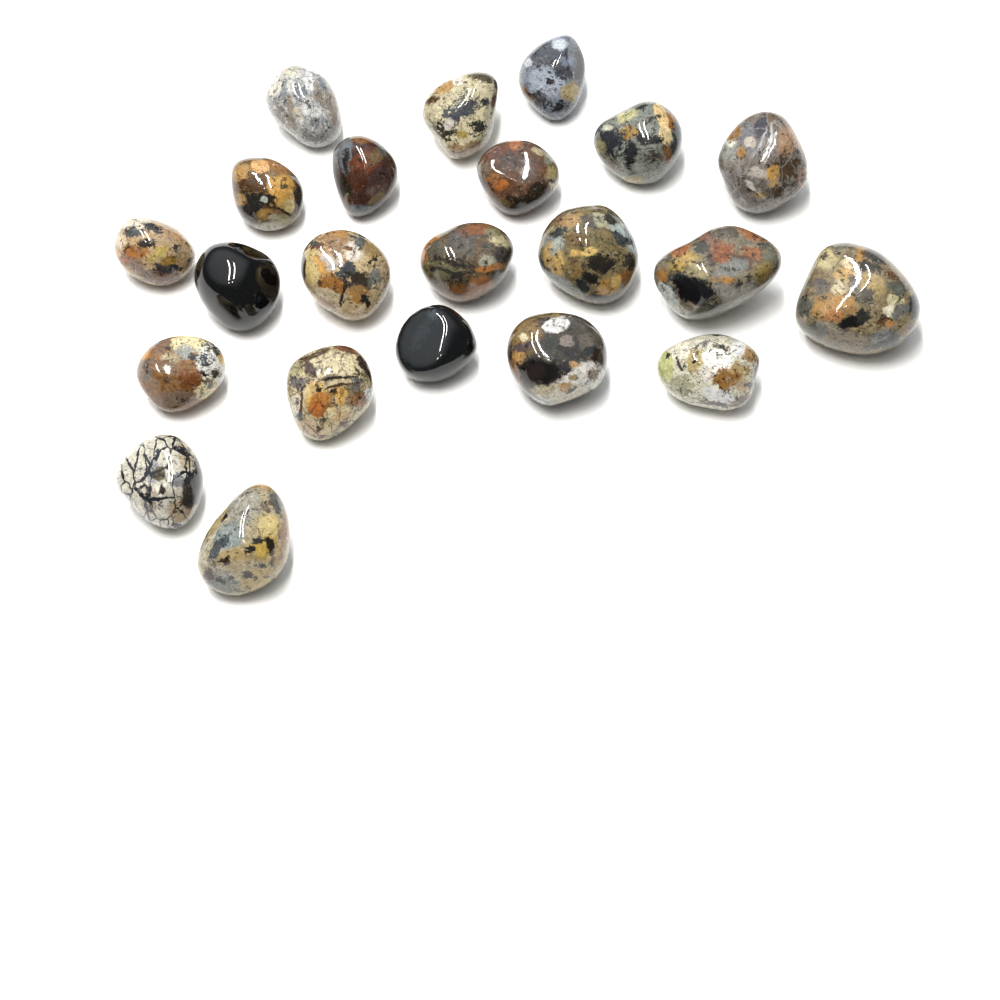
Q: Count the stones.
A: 22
